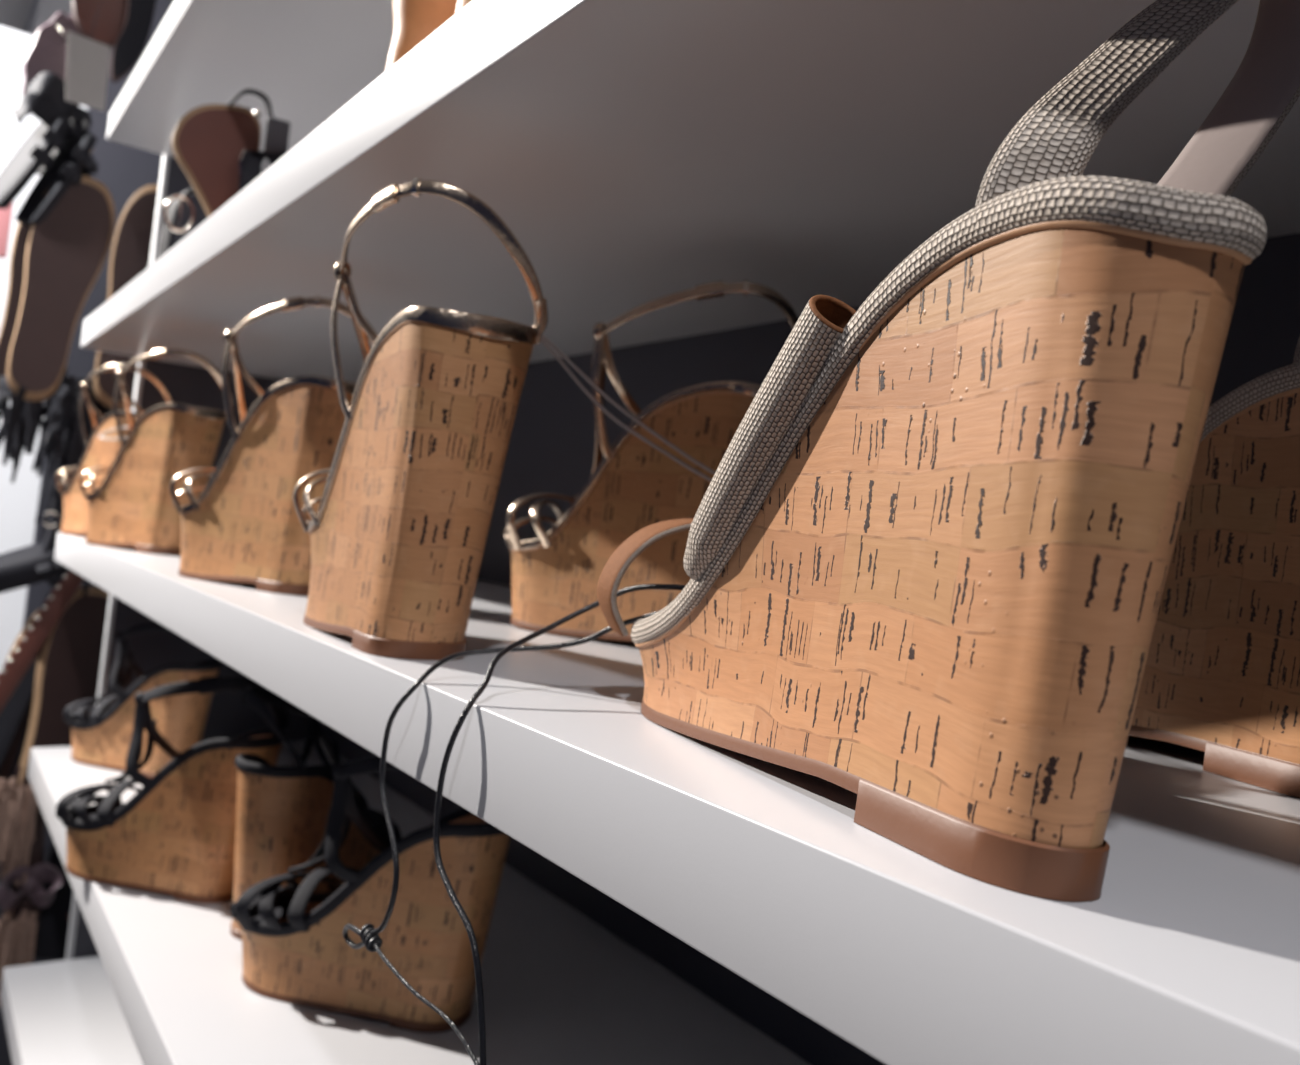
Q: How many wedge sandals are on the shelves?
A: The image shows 11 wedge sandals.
